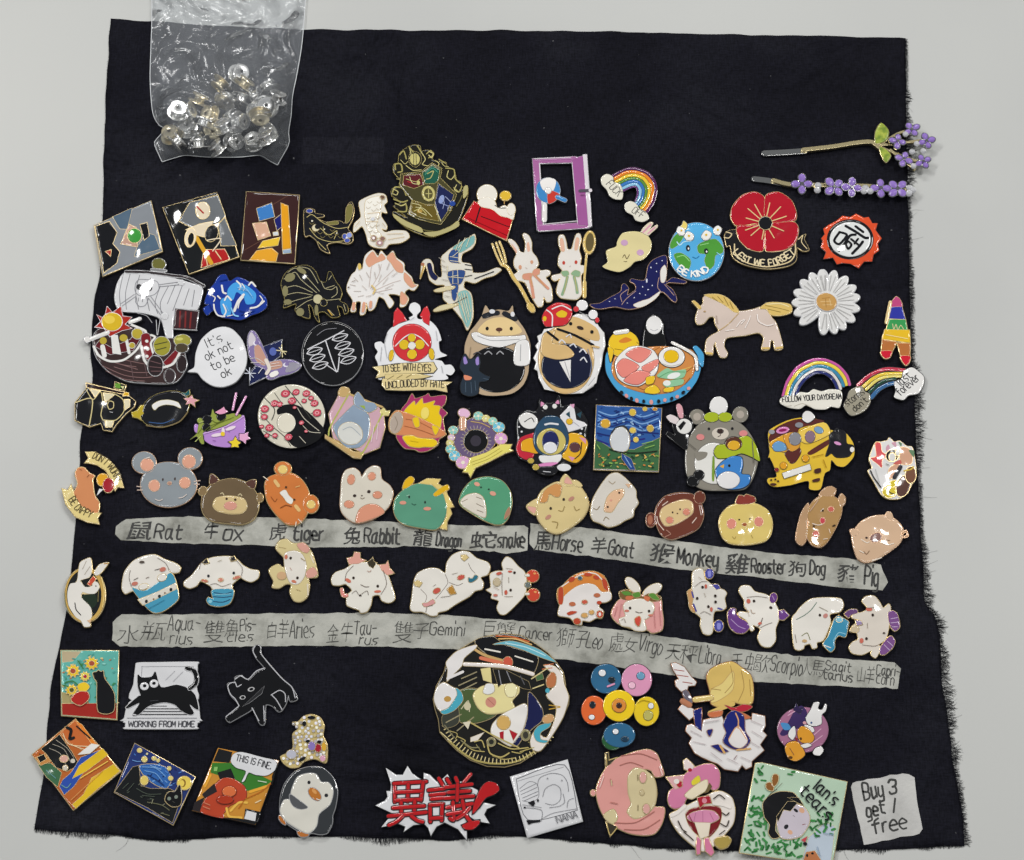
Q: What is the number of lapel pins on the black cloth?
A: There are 88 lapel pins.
